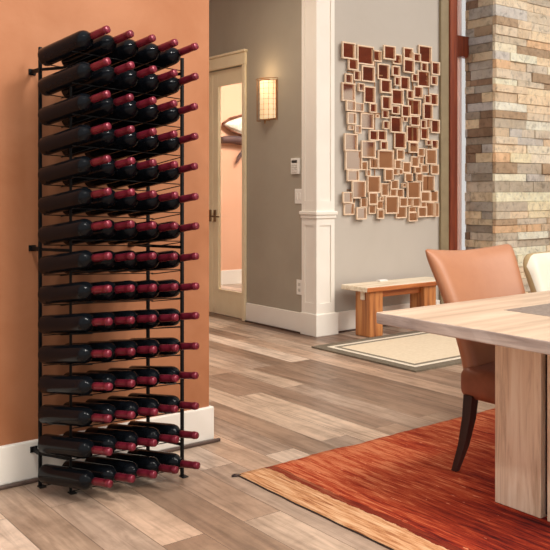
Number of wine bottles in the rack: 75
